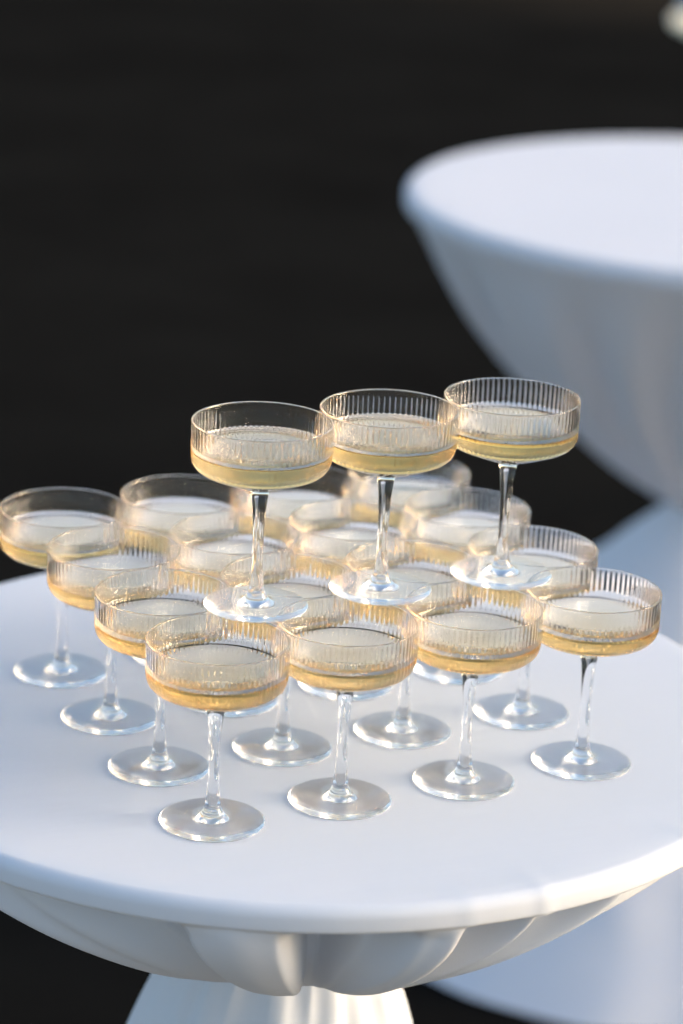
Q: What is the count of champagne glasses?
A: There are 19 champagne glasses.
